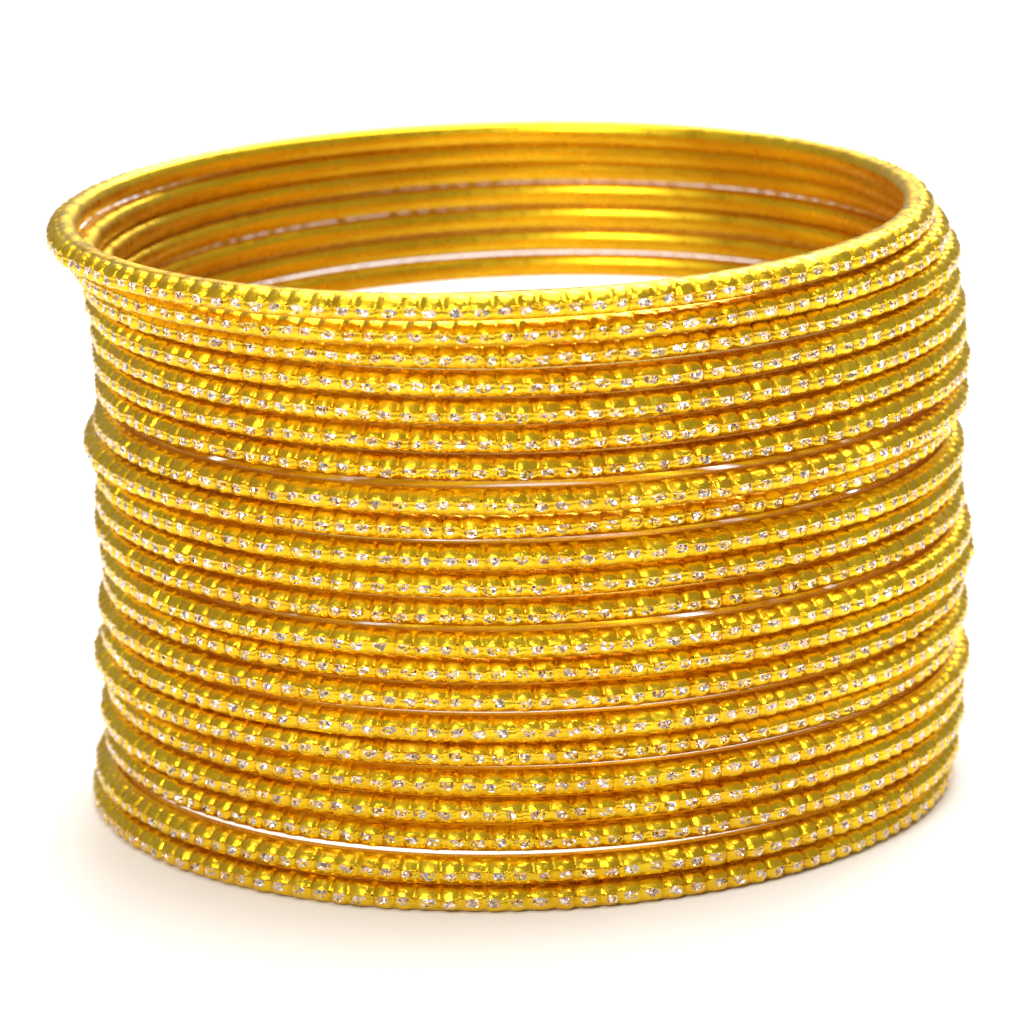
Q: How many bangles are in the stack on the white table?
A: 22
